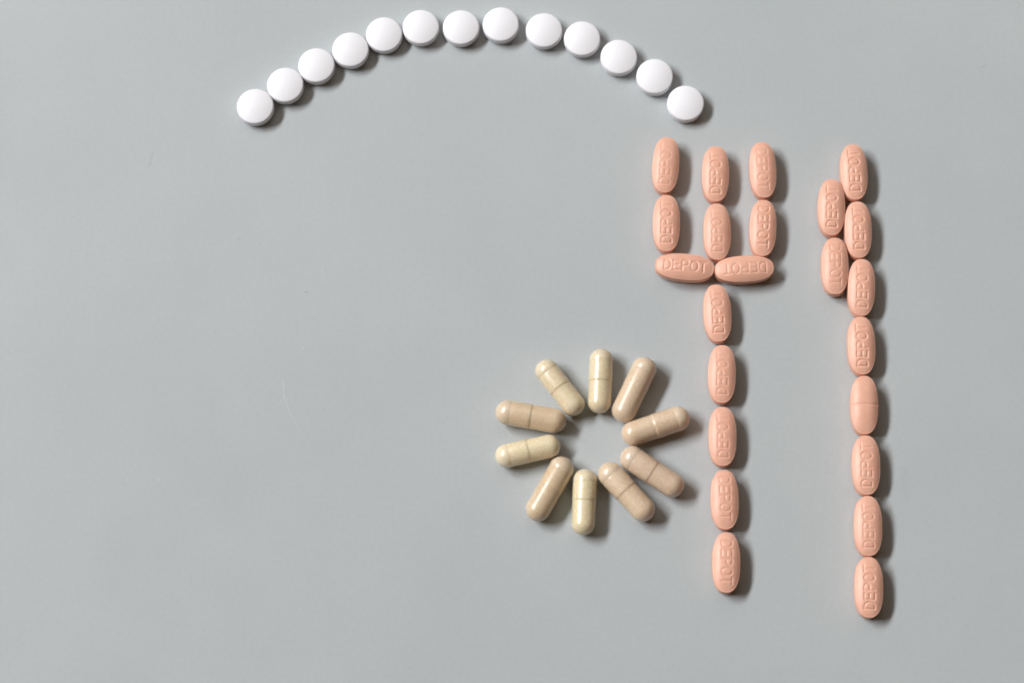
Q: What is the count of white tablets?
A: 13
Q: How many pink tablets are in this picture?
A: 23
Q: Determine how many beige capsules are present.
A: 10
